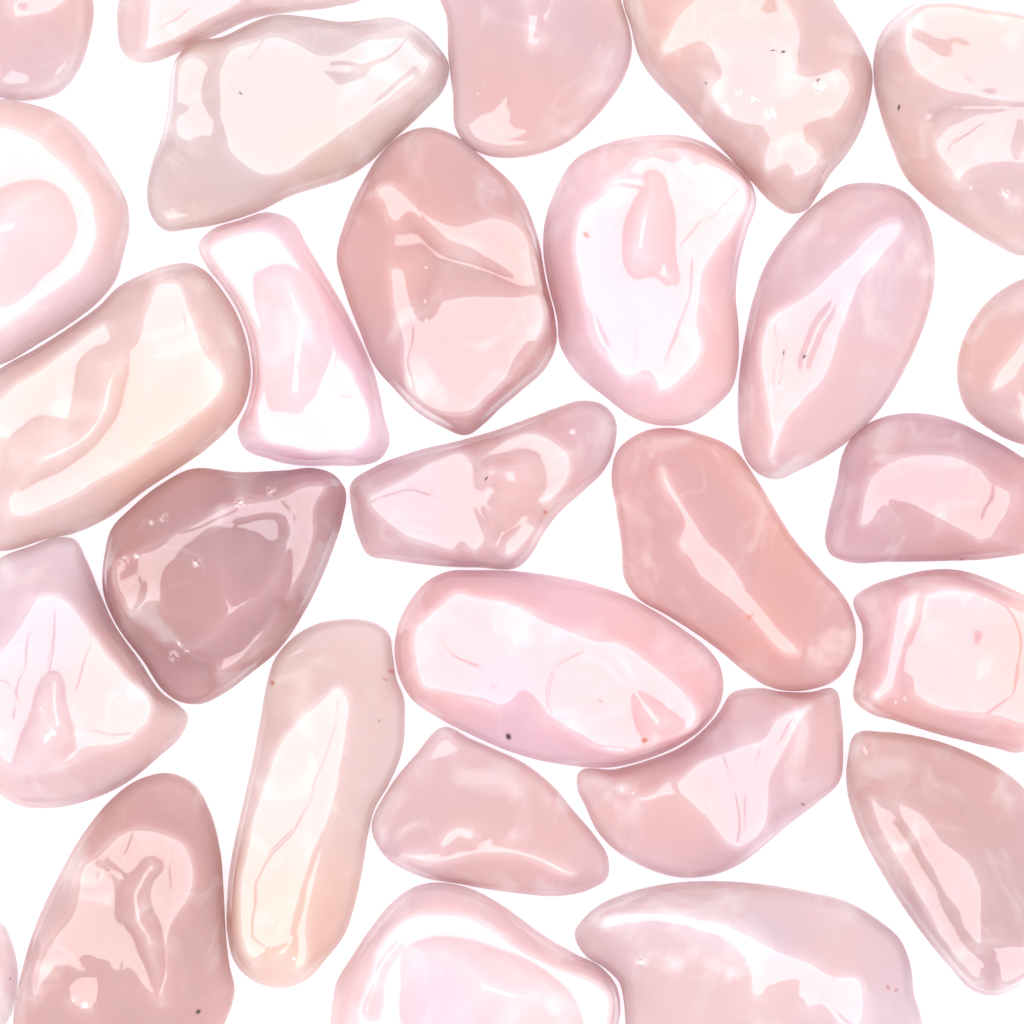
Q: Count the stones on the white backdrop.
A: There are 28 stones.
